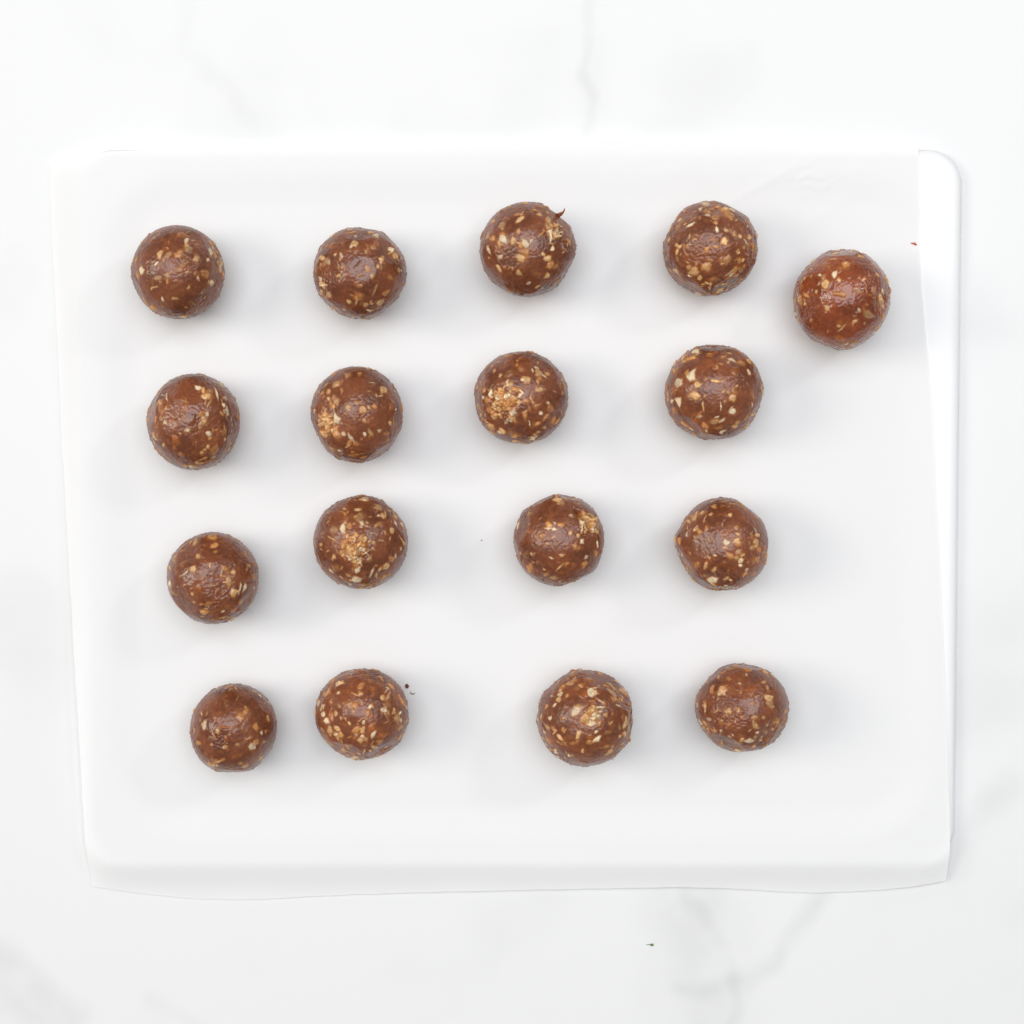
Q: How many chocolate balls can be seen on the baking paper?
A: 17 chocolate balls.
